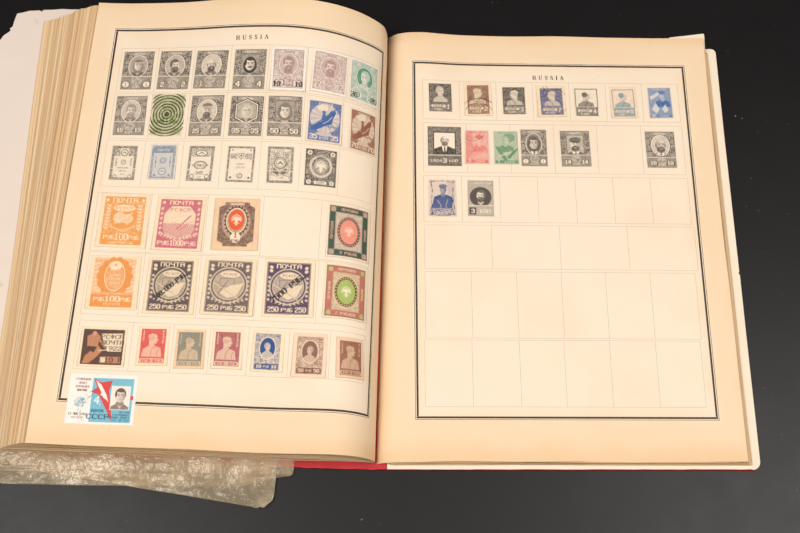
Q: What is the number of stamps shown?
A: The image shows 52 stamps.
